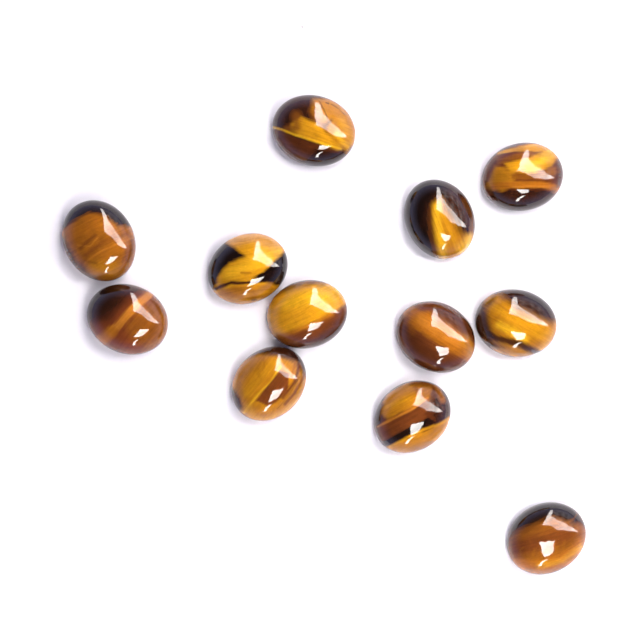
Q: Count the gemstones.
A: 12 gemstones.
